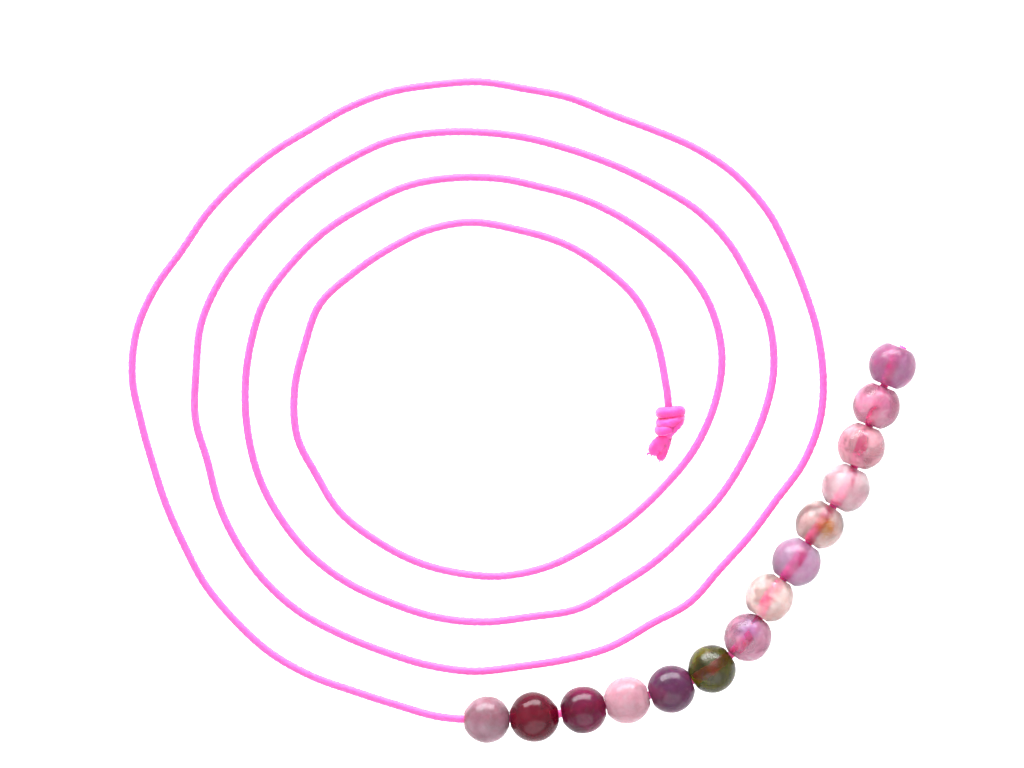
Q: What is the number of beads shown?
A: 14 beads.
